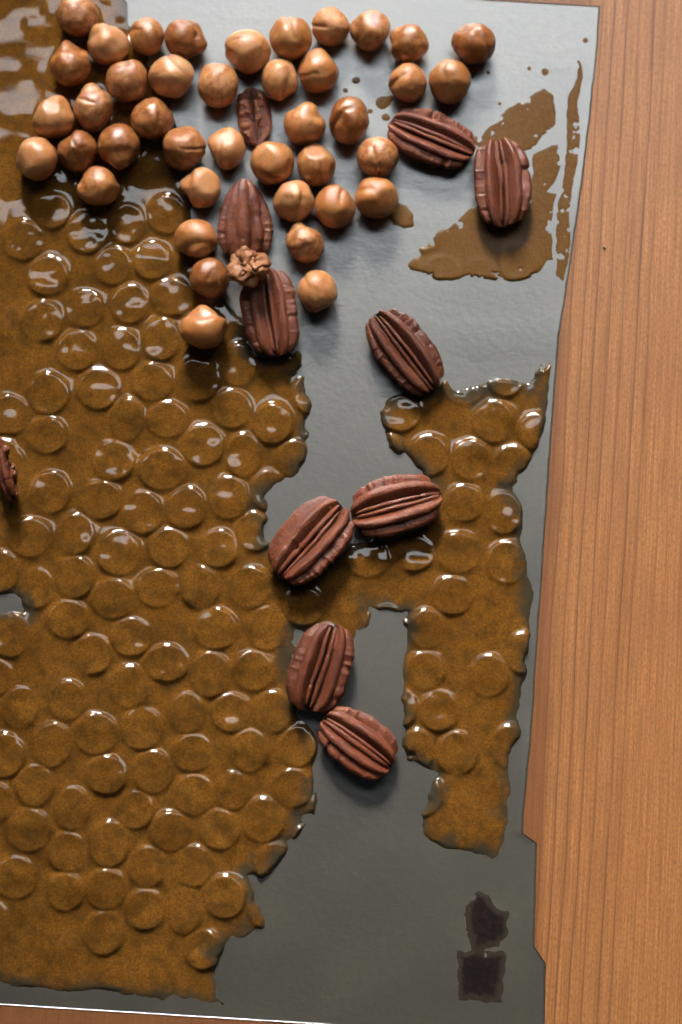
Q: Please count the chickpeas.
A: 41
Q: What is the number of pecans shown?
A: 11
